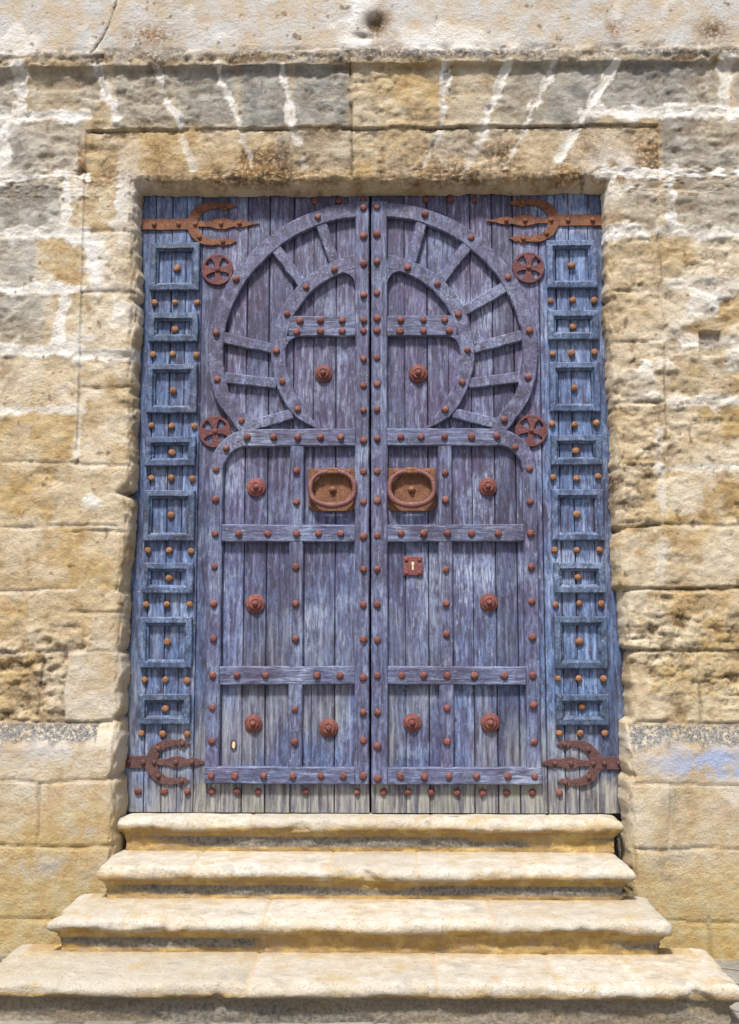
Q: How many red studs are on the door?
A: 172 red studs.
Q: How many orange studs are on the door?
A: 64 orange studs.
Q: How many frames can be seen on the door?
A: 16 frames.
